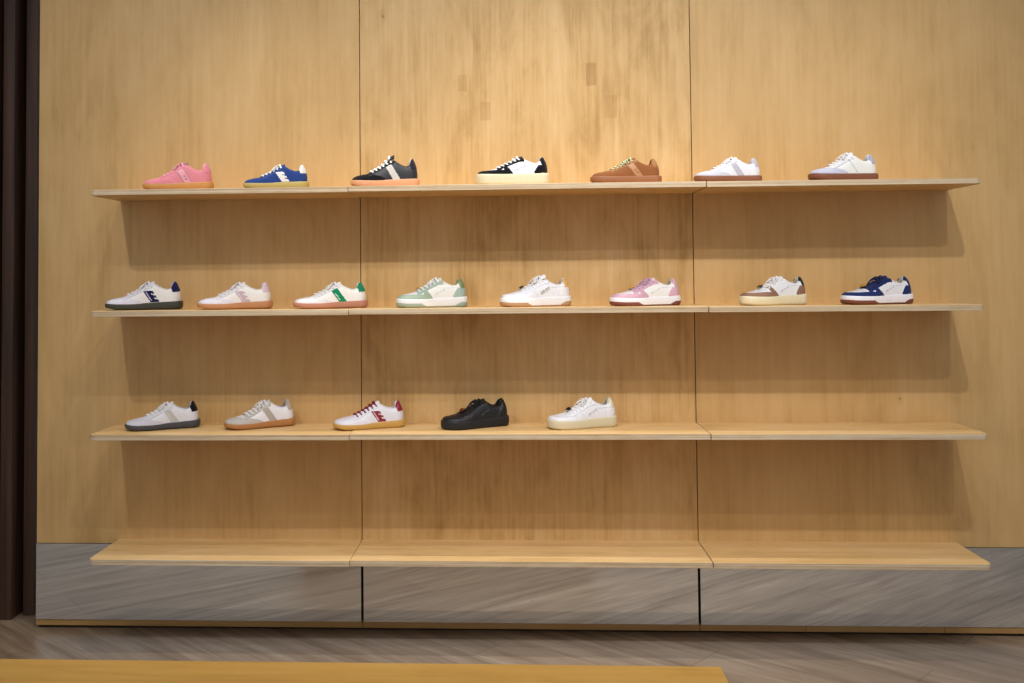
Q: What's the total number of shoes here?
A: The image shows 20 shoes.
